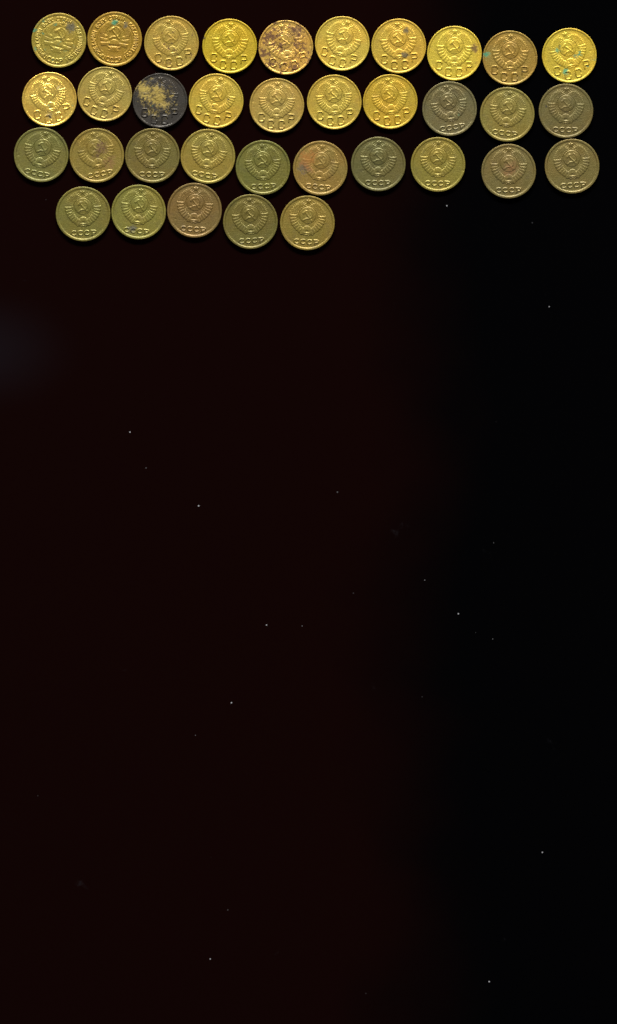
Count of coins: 35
